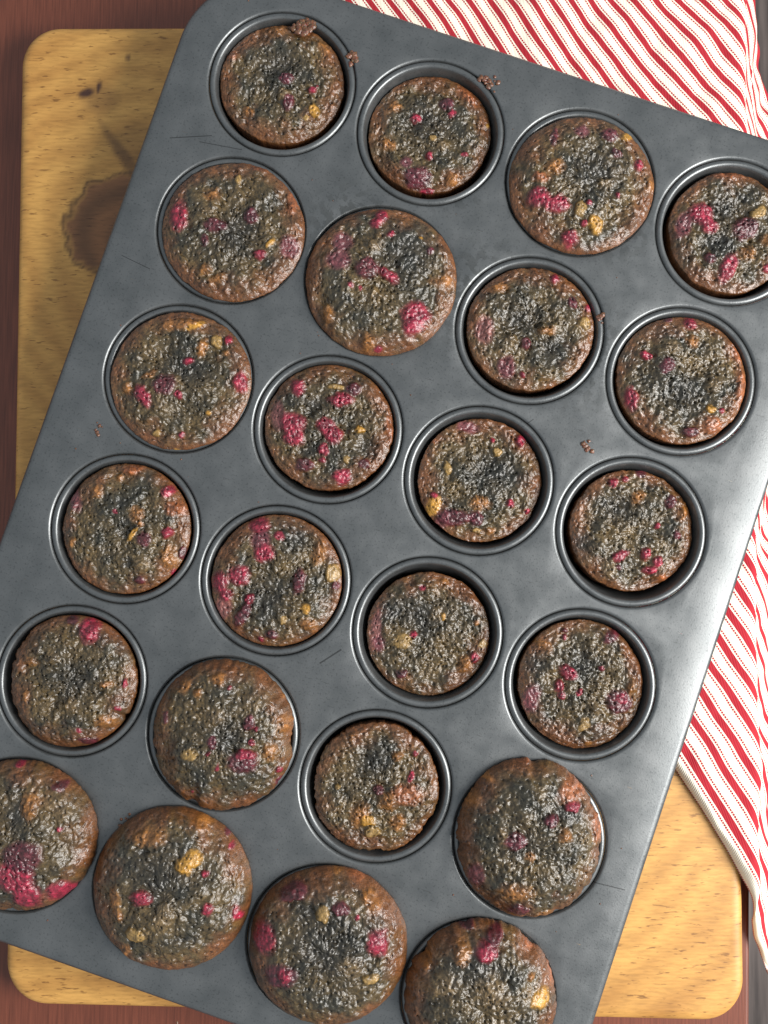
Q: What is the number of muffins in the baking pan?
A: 24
